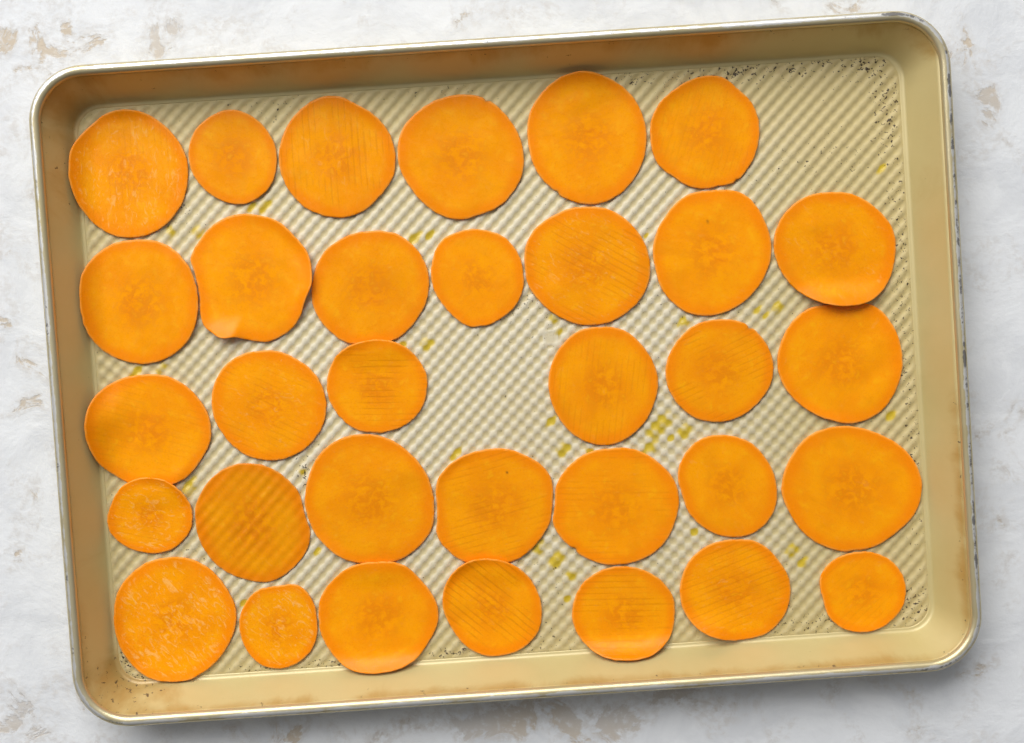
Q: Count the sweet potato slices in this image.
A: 33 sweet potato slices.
